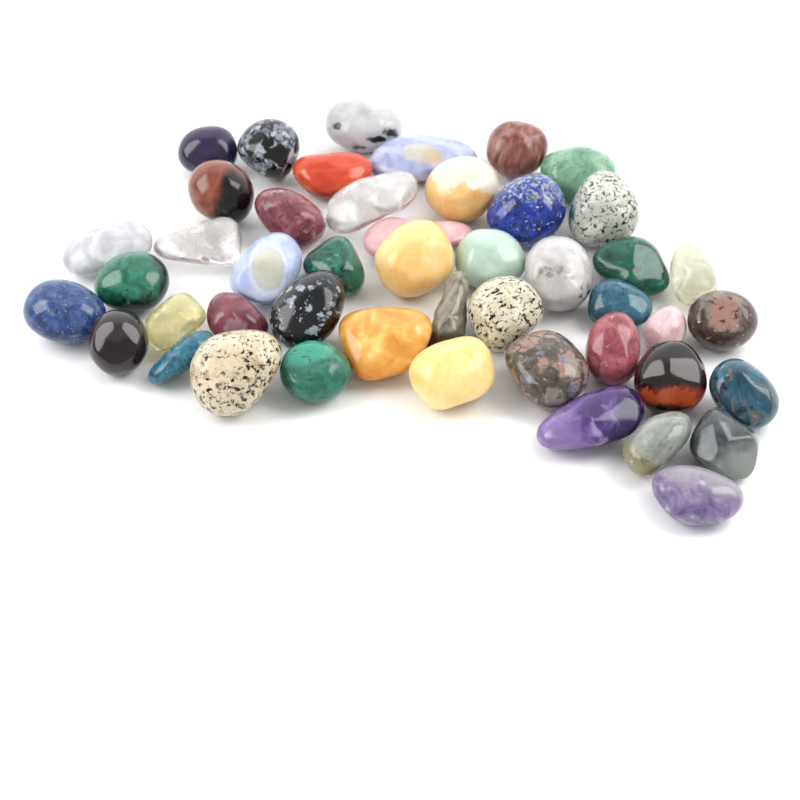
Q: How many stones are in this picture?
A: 47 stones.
